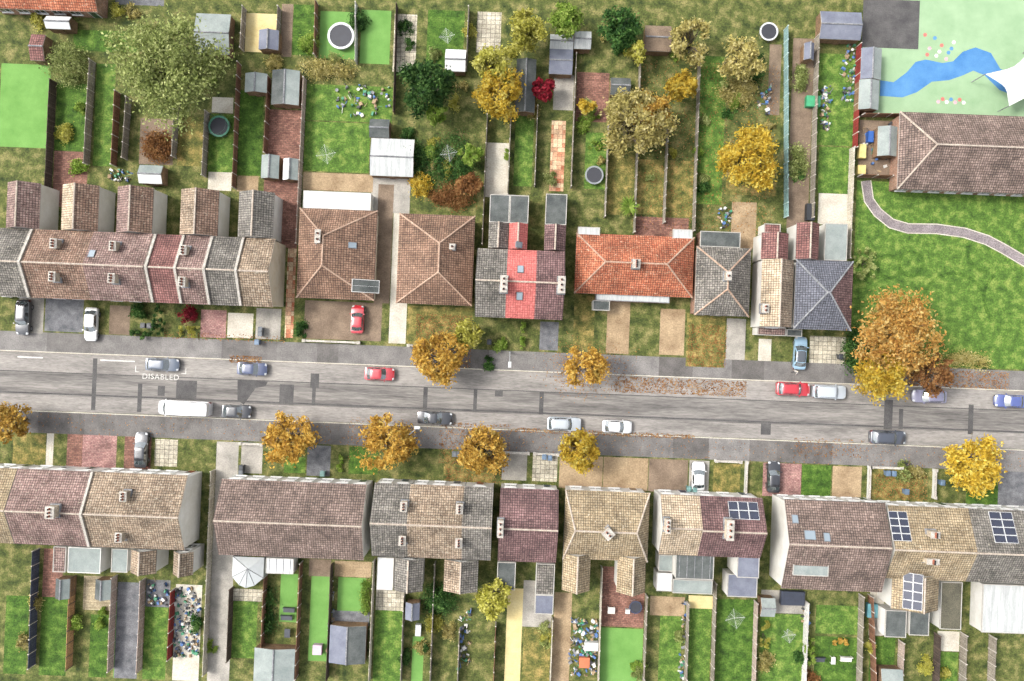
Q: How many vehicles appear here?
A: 20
